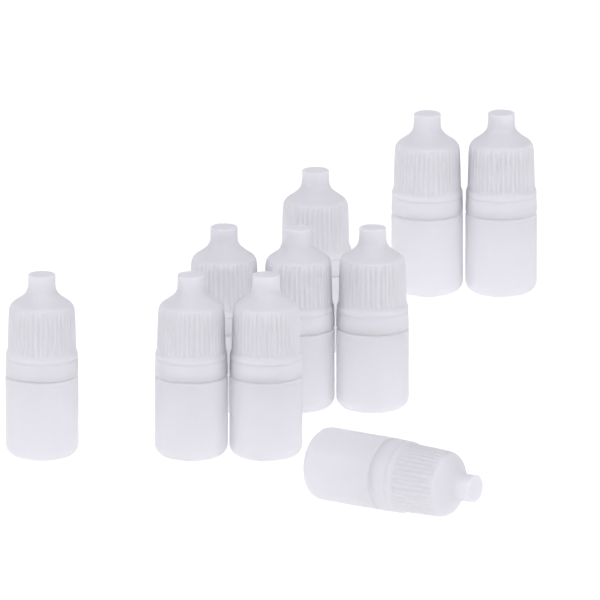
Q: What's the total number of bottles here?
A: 10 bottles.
